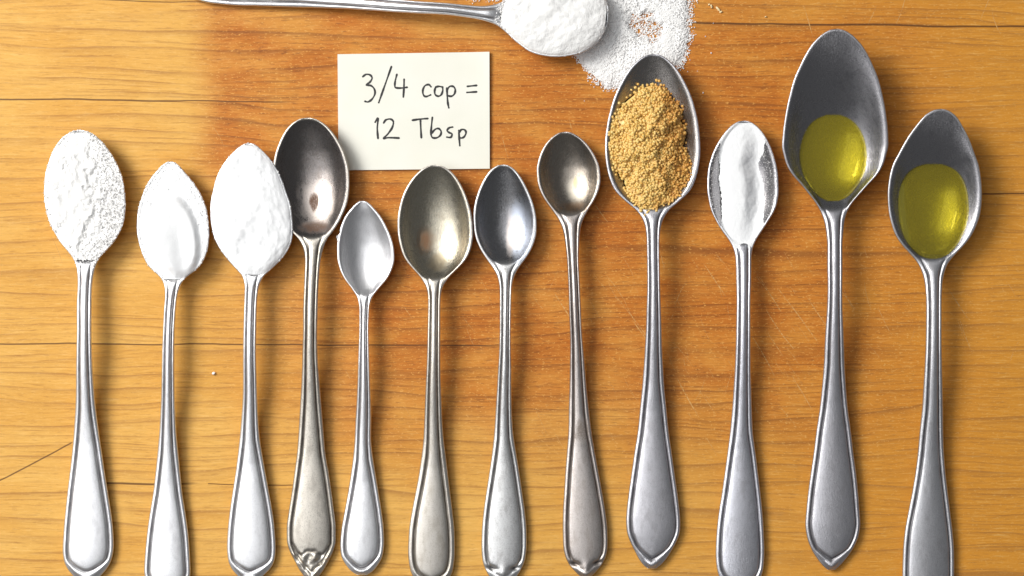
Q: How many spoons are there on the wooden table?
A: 13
